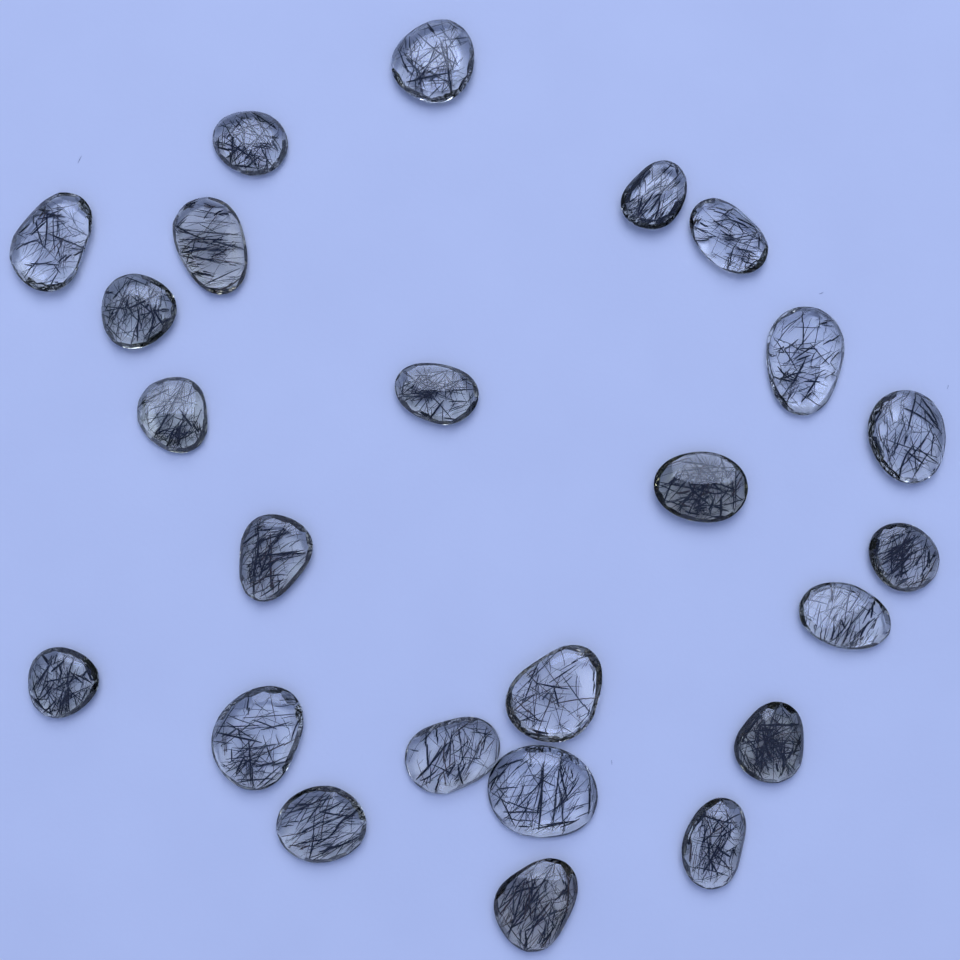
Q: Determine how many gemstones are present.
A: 24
